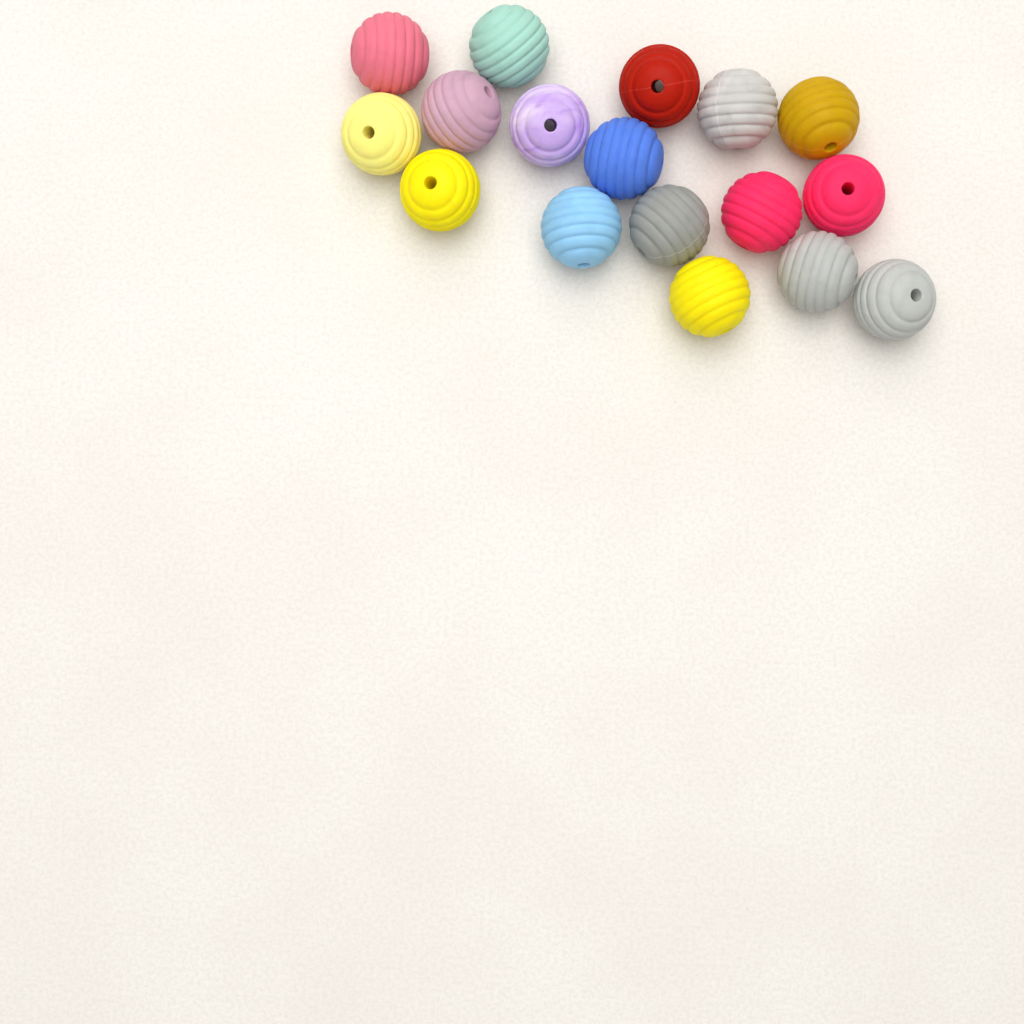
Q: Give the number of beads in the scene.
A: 17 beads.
